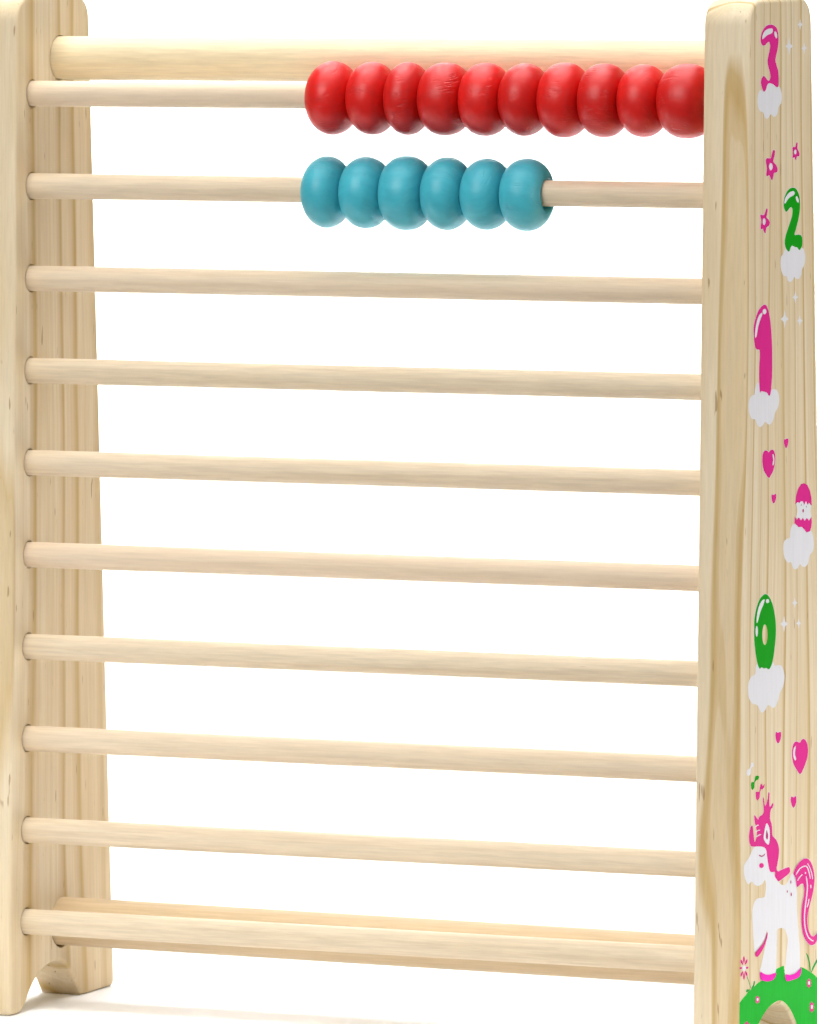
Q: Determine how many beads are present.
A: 16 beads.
